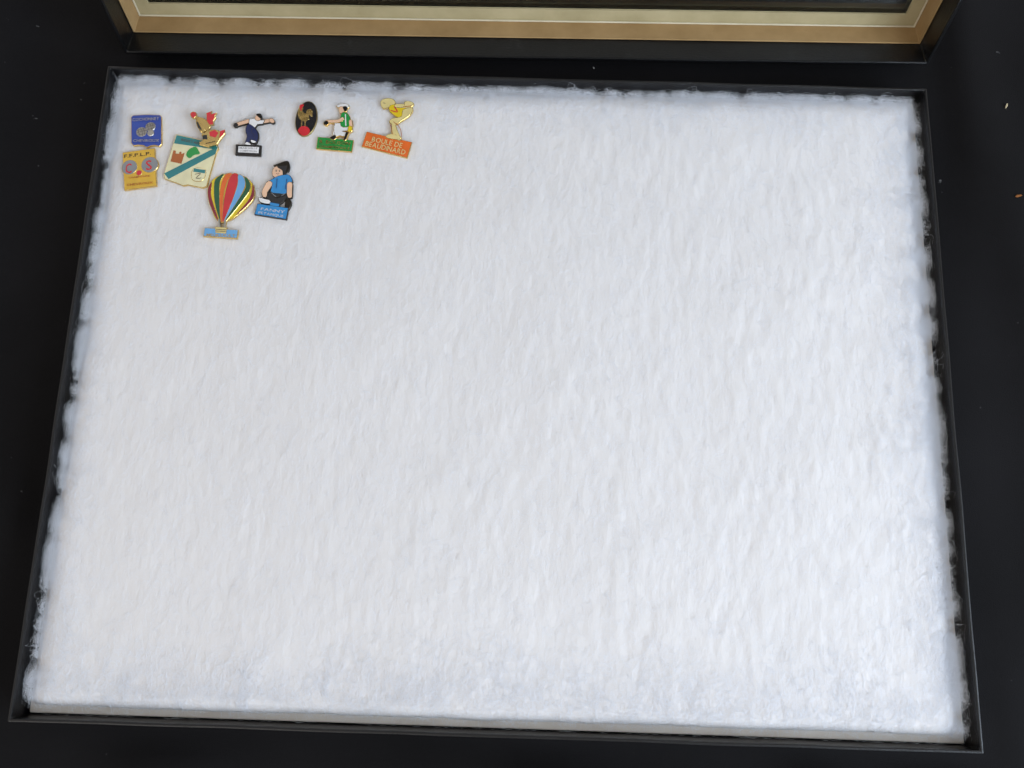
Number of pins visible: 10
